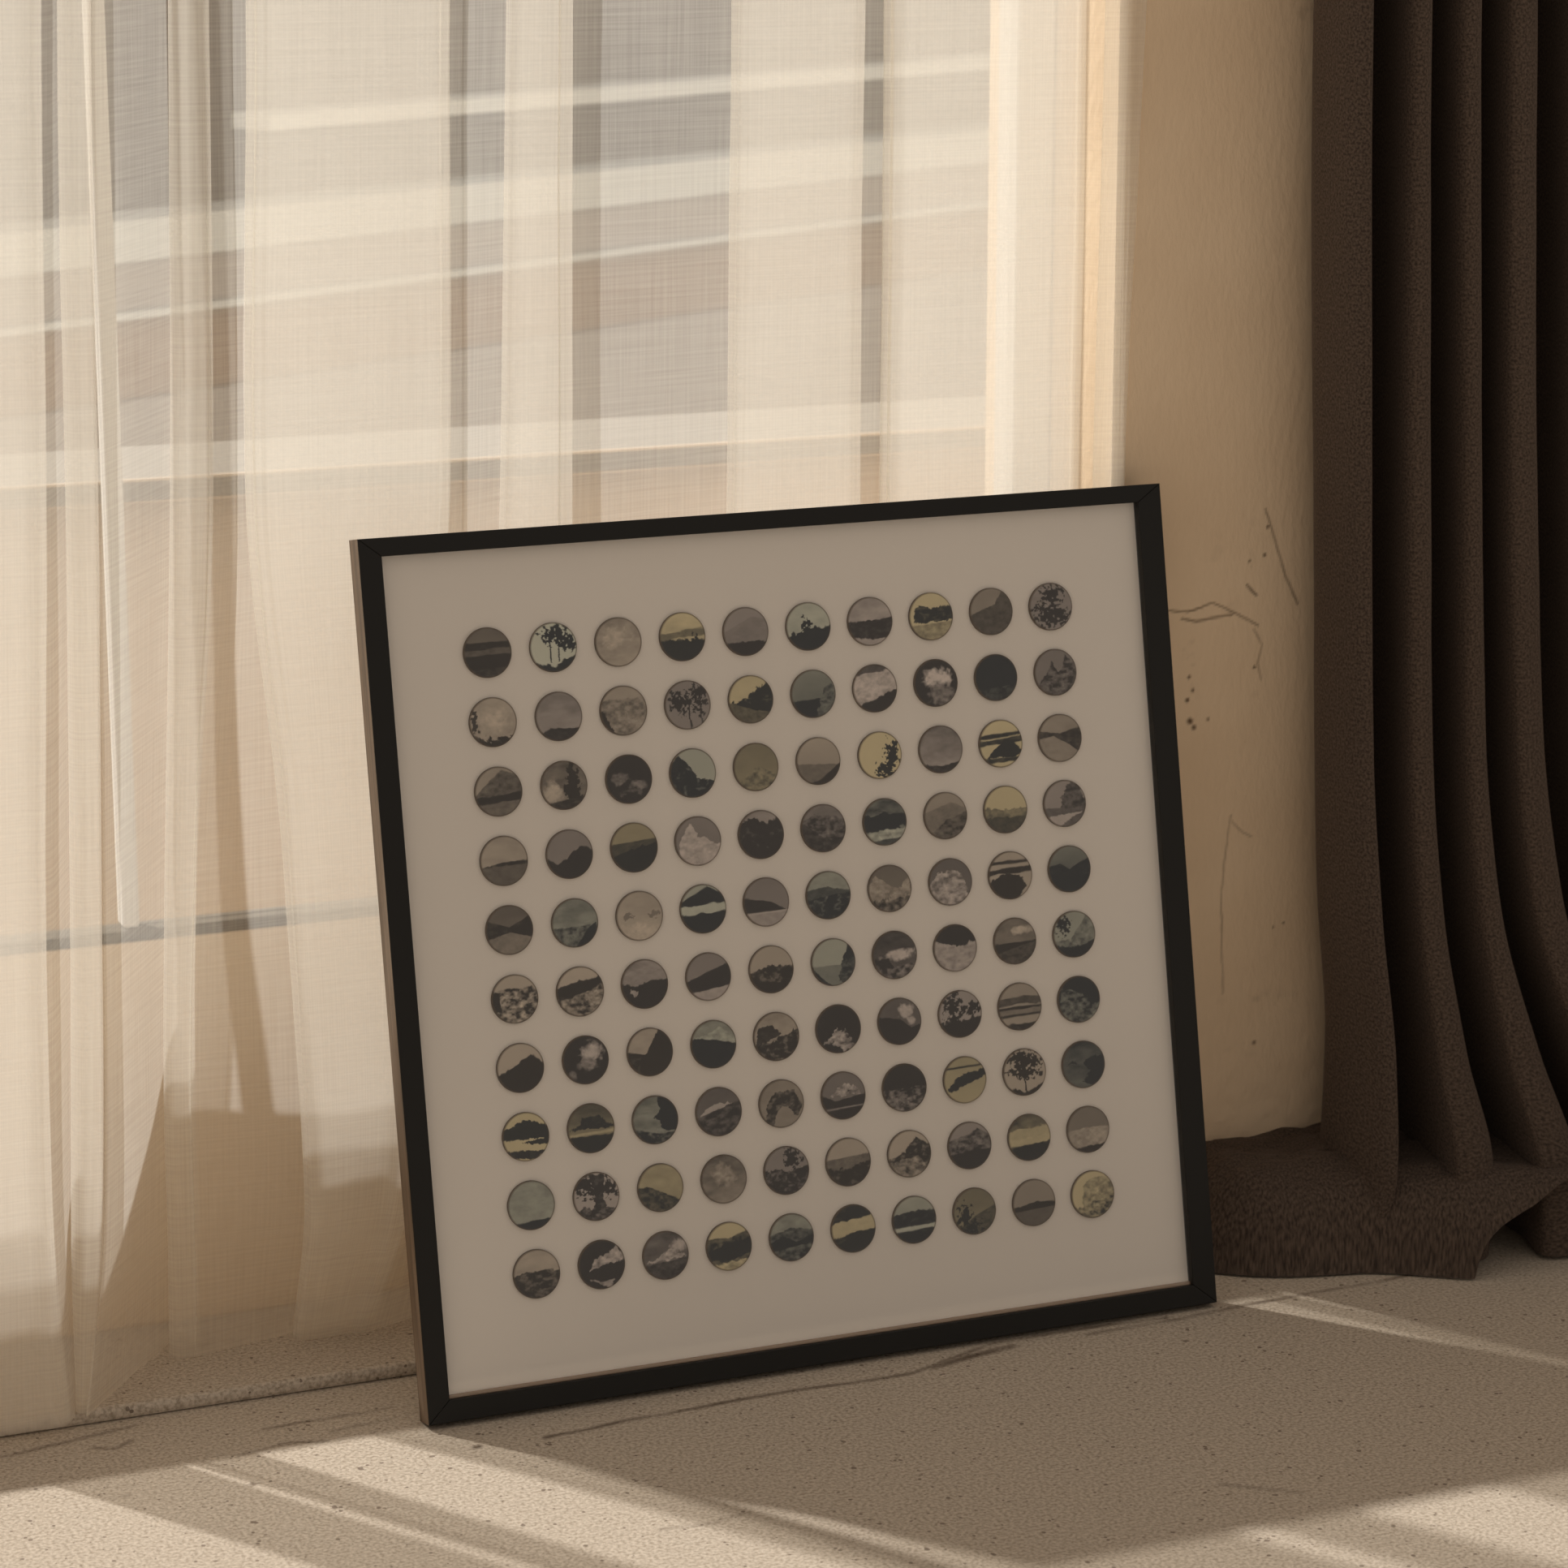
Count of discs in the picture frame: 100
